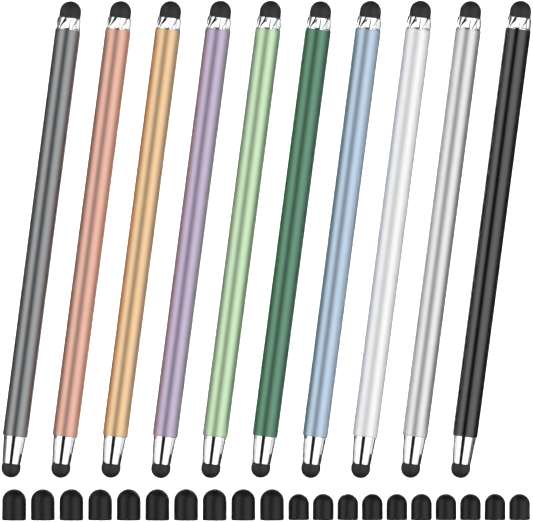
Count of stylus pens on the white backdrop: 10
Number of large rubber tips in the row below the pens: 10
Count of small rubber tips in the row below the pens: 10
